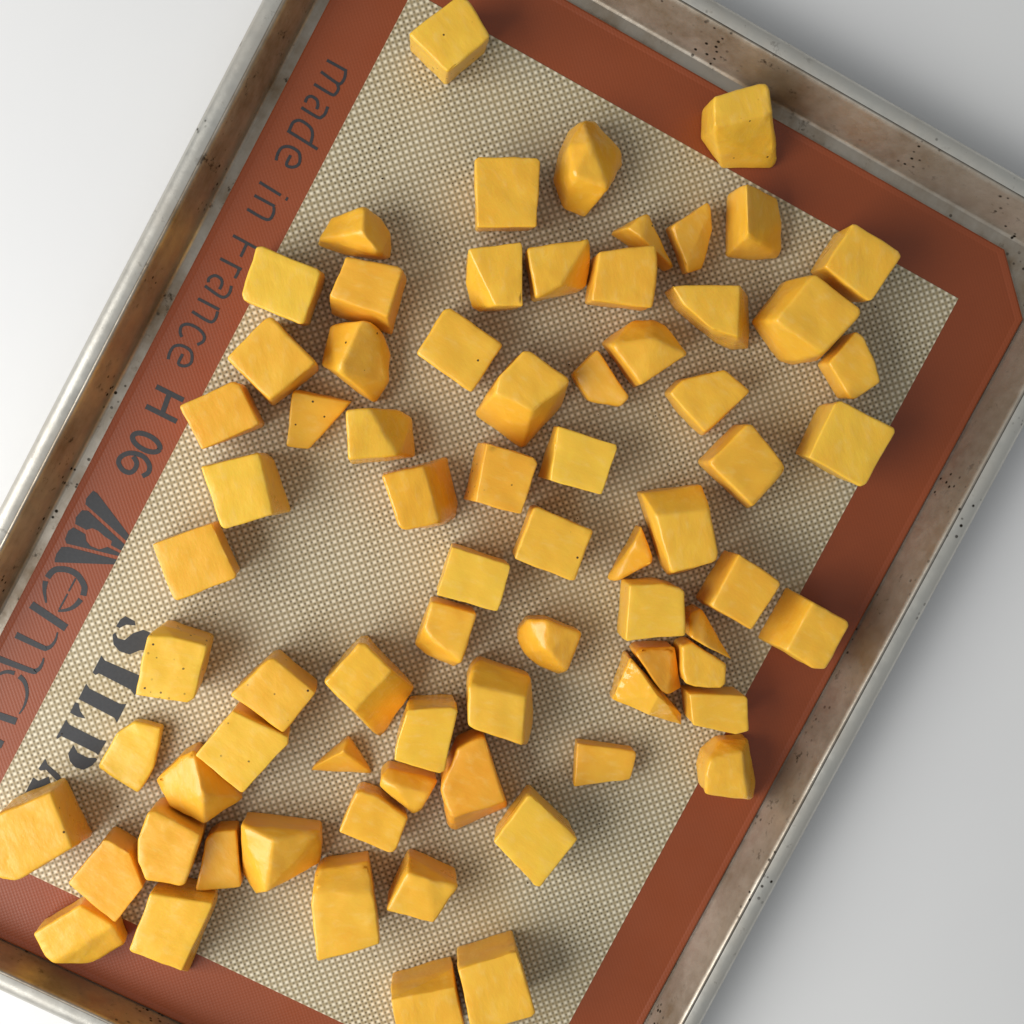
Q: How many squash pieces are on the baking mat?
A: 74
